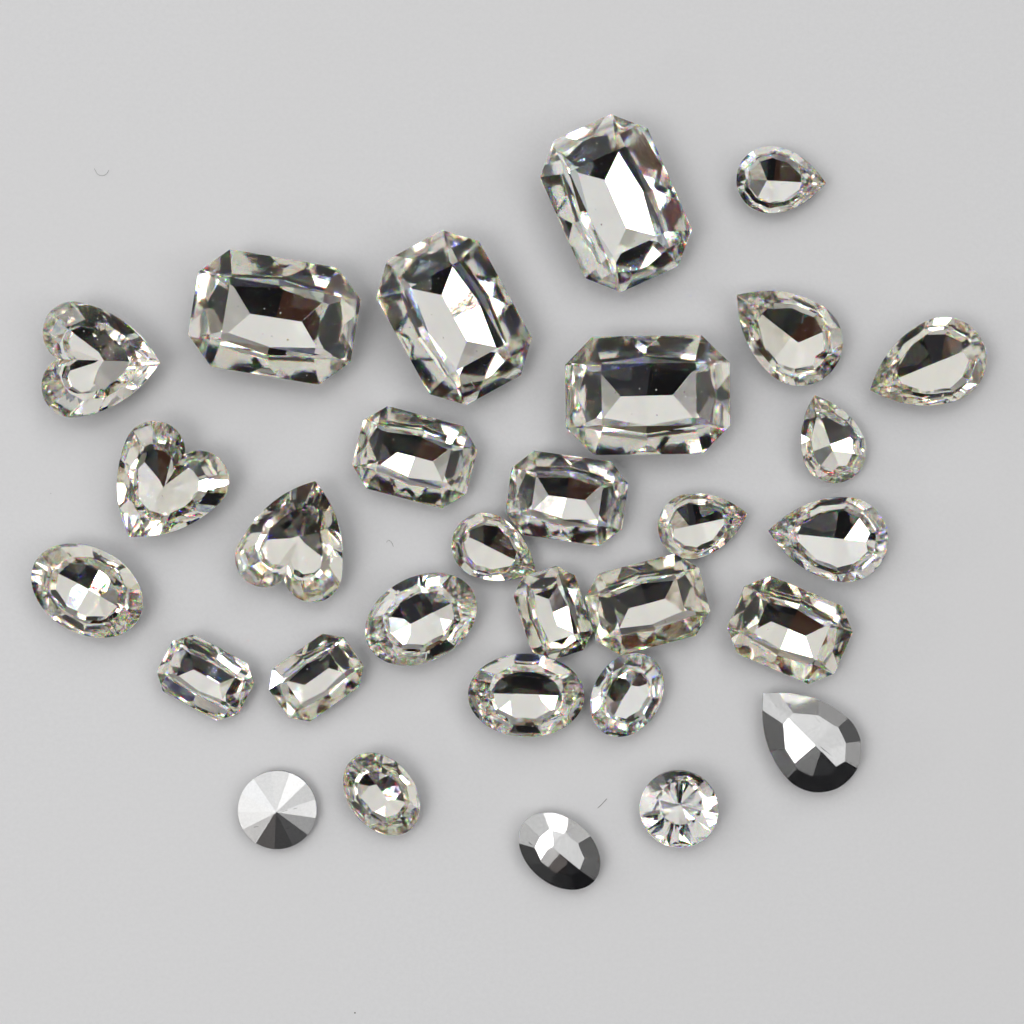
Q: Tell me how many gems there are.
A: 30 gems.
